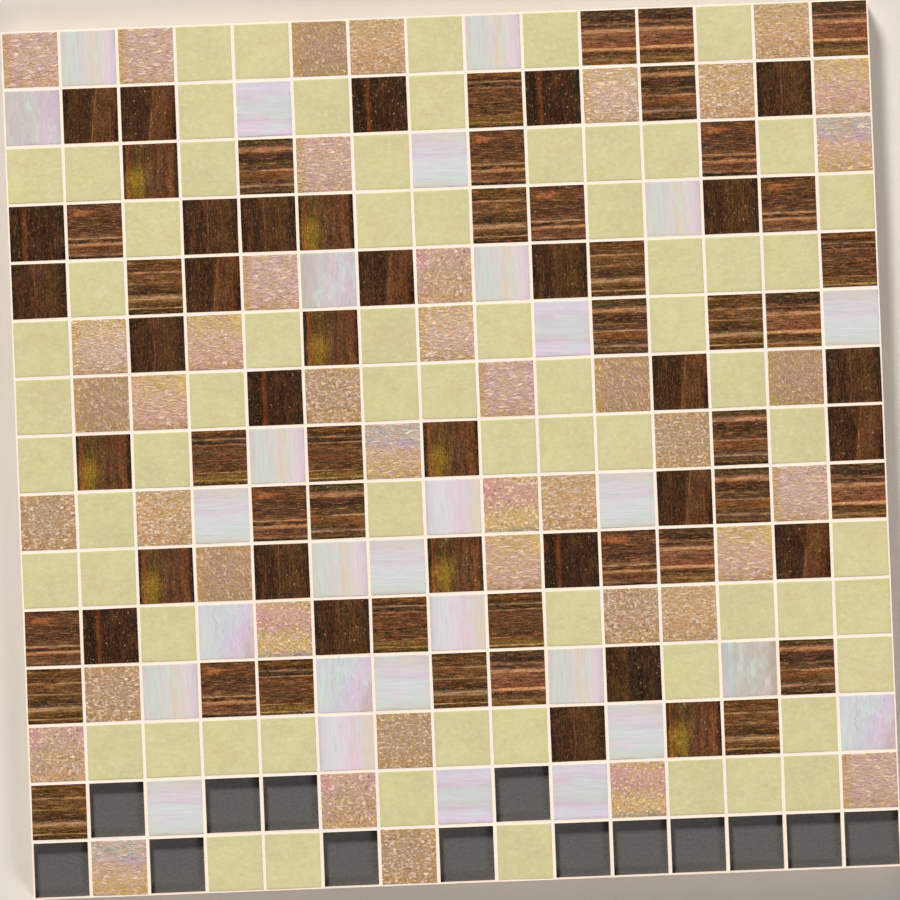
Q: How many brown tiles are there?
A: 72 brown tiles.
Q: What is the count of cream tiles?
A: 68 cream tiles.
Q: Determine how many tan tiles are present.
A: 42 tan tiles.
